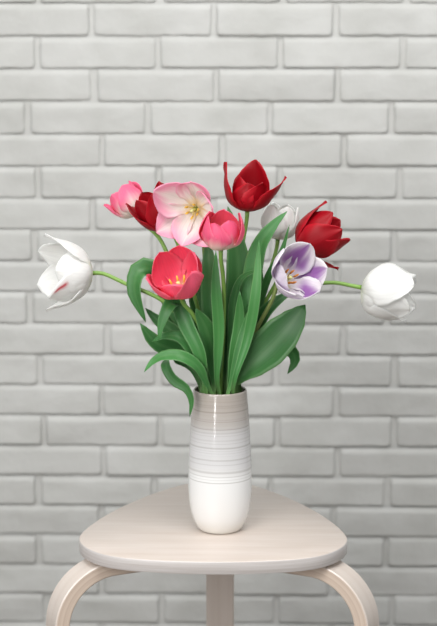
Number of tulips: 11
